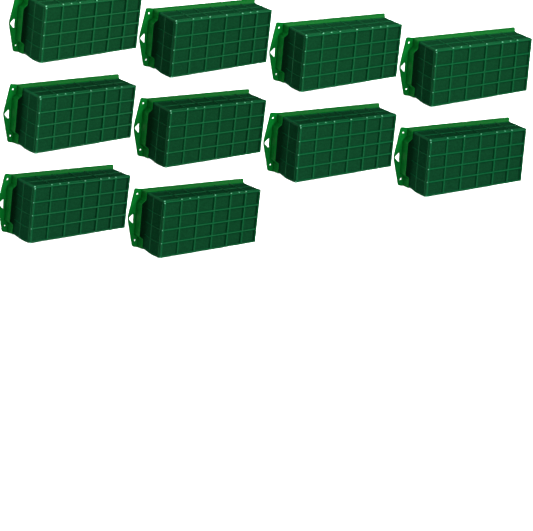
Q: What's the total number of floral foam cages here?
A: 10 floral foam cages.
